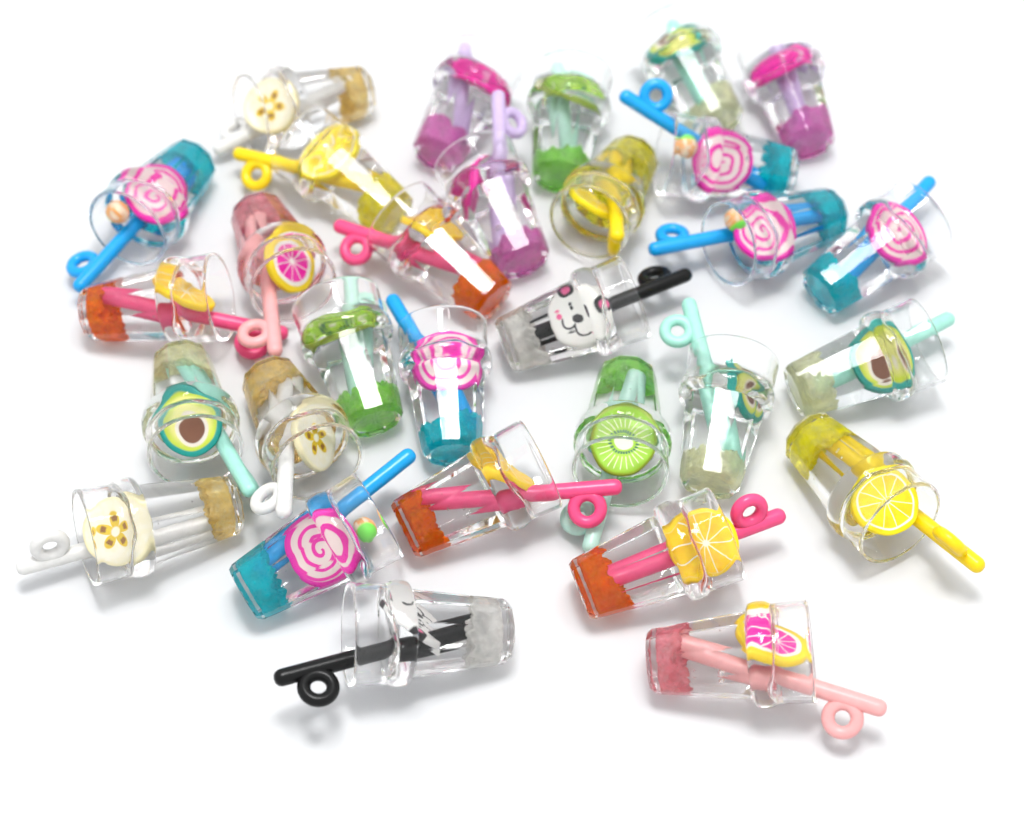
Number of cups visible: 30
